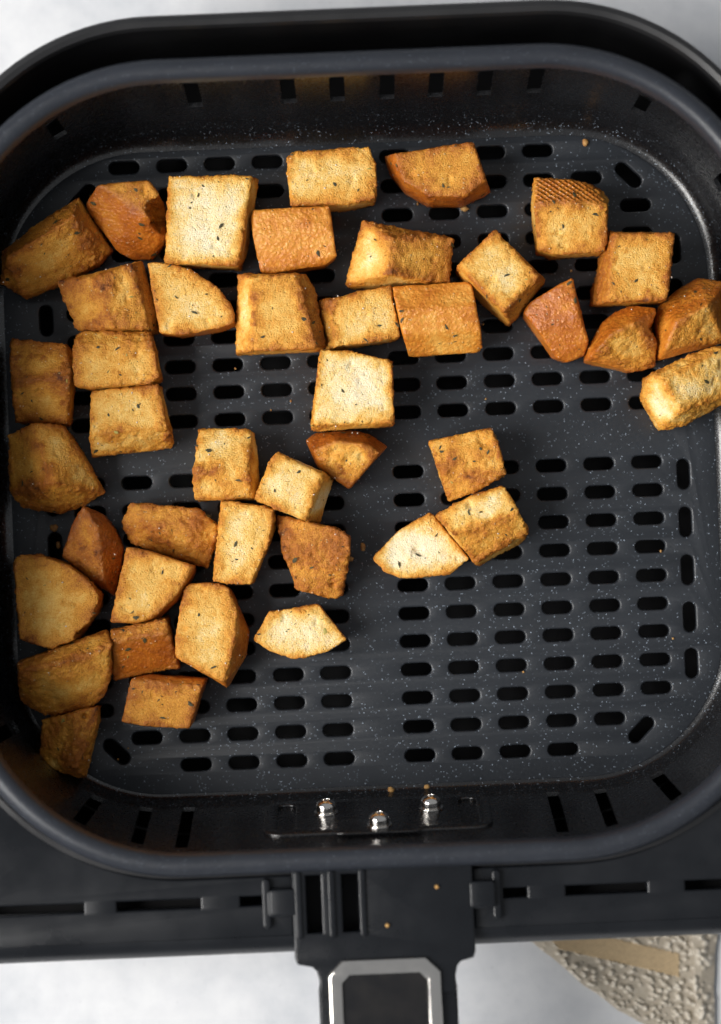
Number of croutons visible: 42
